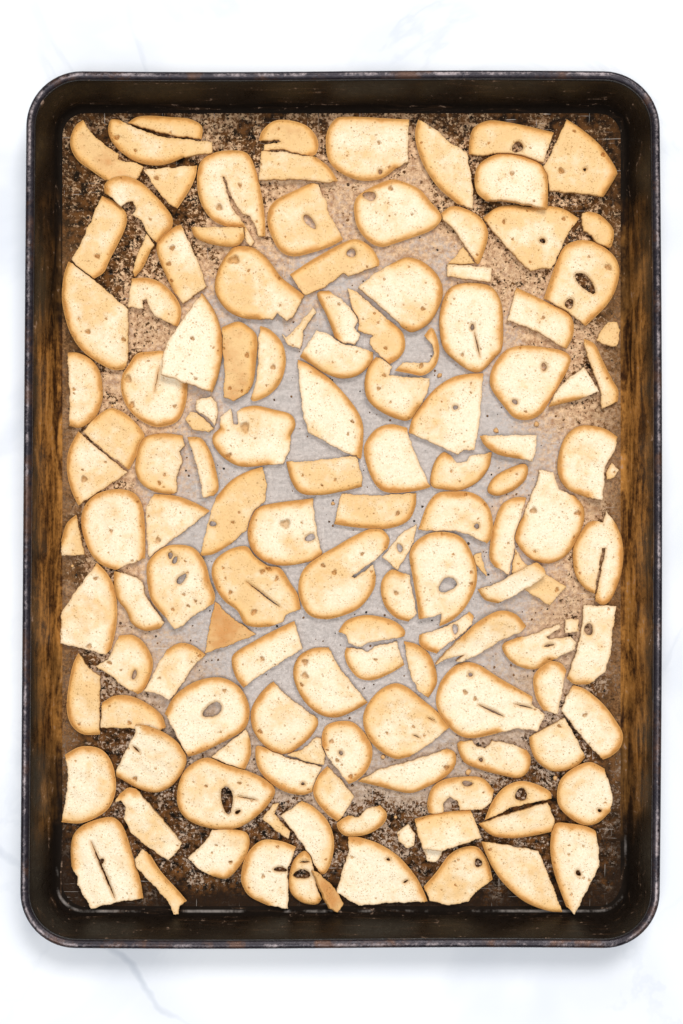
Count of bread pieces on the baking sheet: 137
